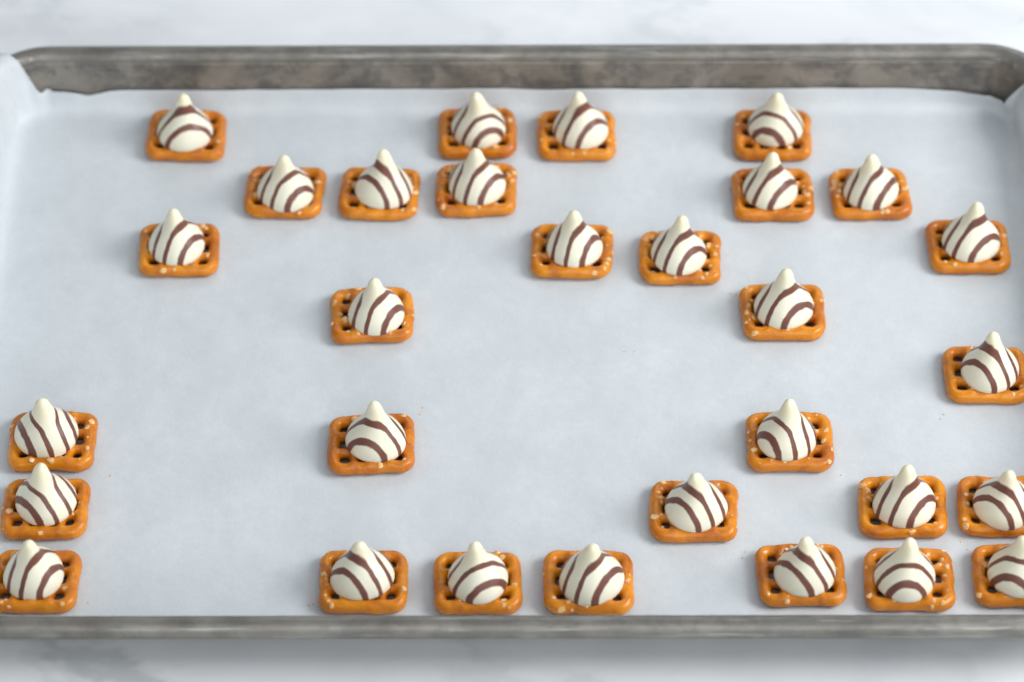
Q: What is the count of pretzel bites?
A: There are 30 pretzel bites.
